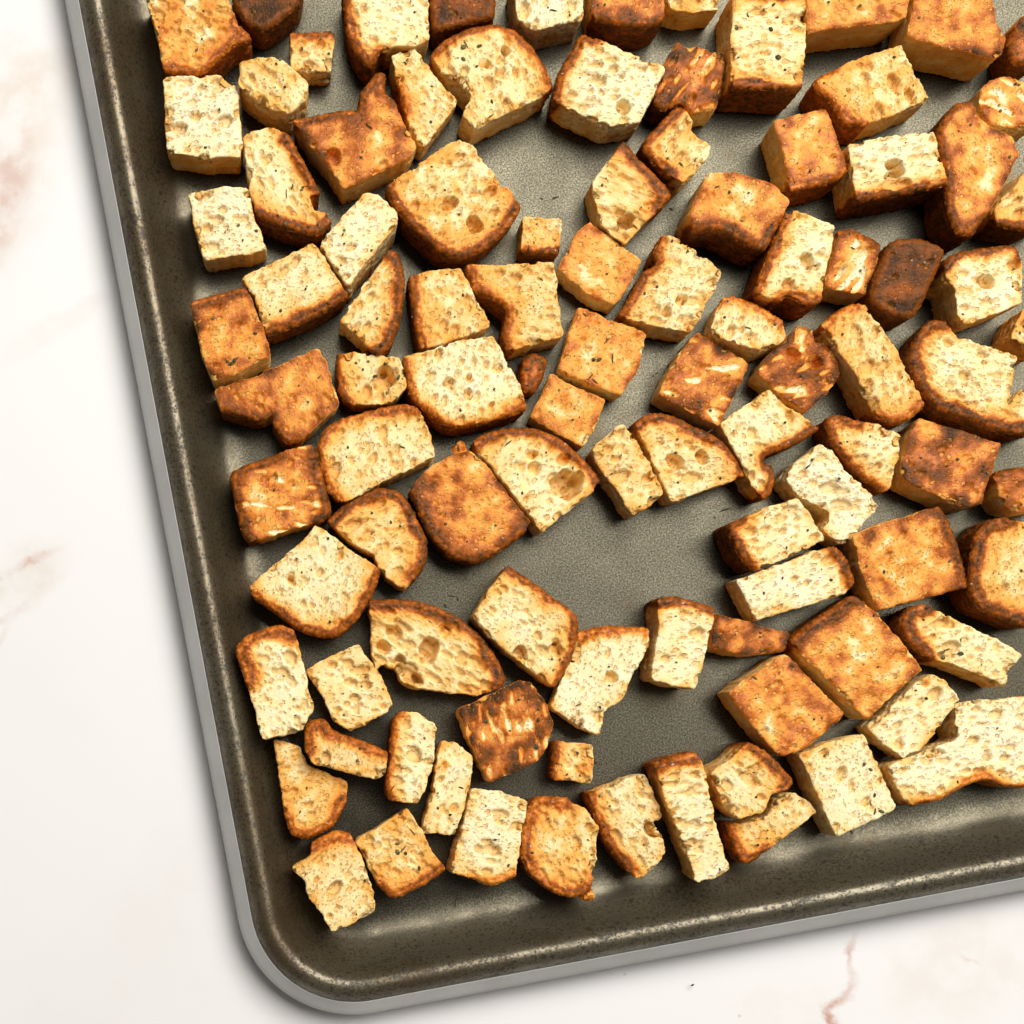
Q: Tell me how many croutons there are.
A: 100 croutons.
